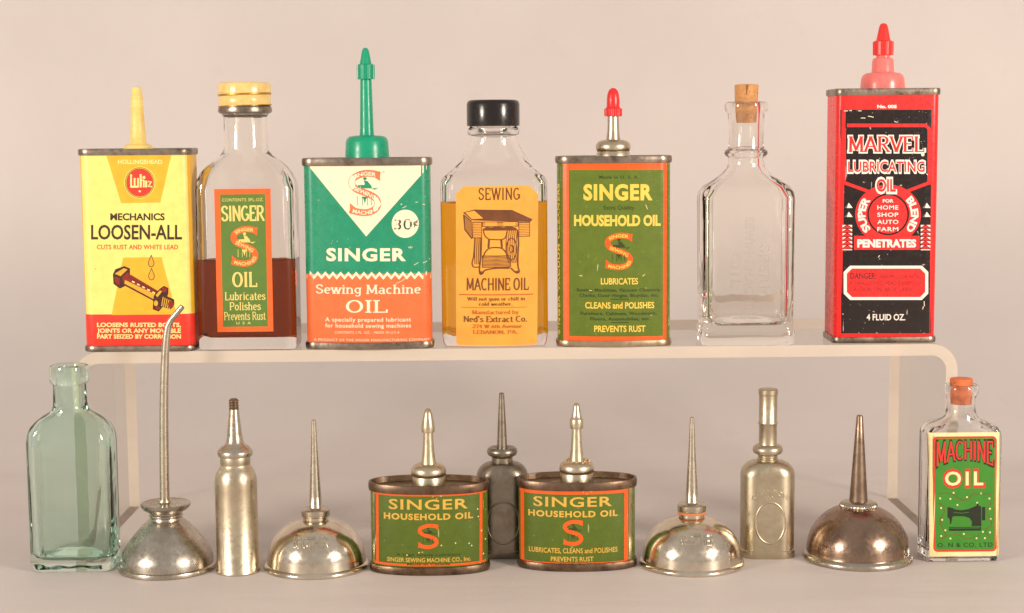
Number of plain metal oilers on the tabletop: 7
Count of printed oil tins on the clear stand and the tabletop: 6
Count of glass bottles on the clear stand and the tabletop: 5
